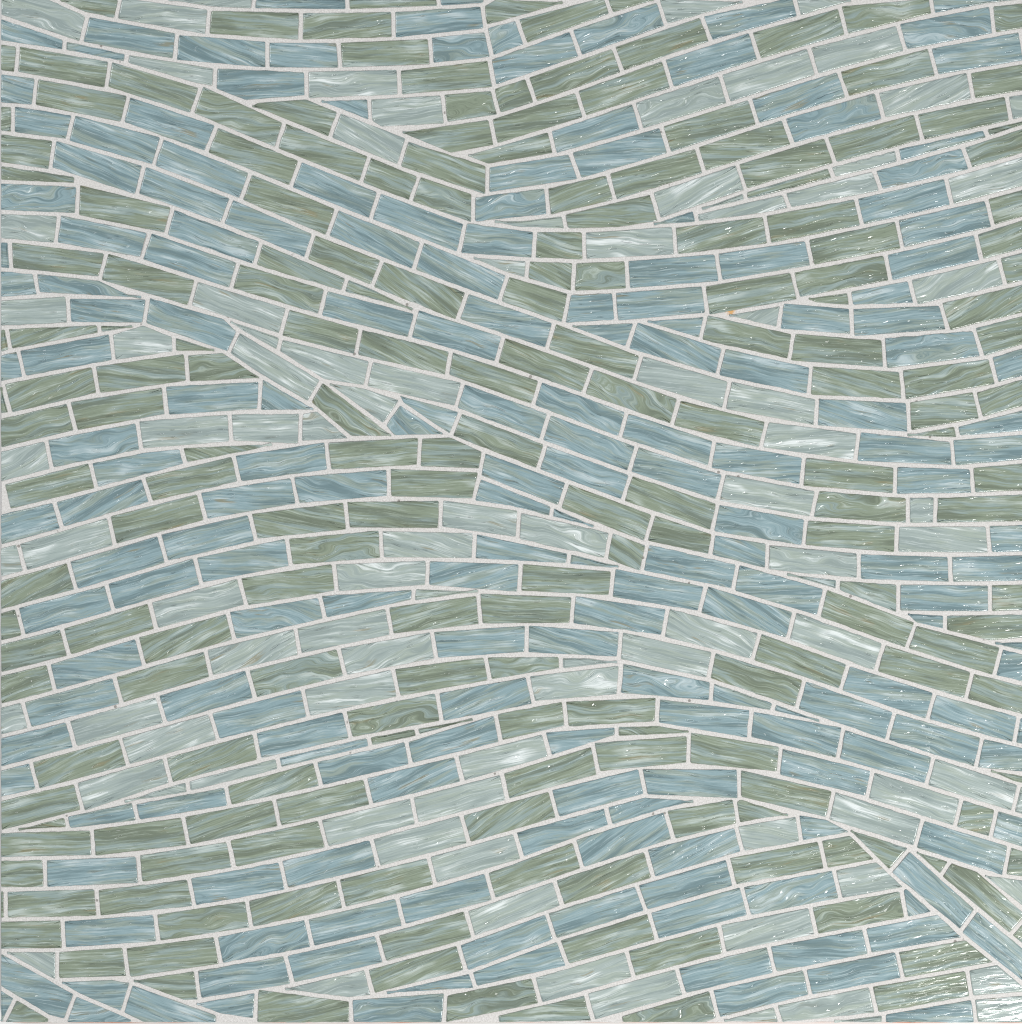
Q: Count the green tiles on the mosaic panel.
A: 198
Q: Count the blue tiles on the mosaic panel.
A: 193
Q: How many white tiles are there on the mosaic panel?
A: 90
